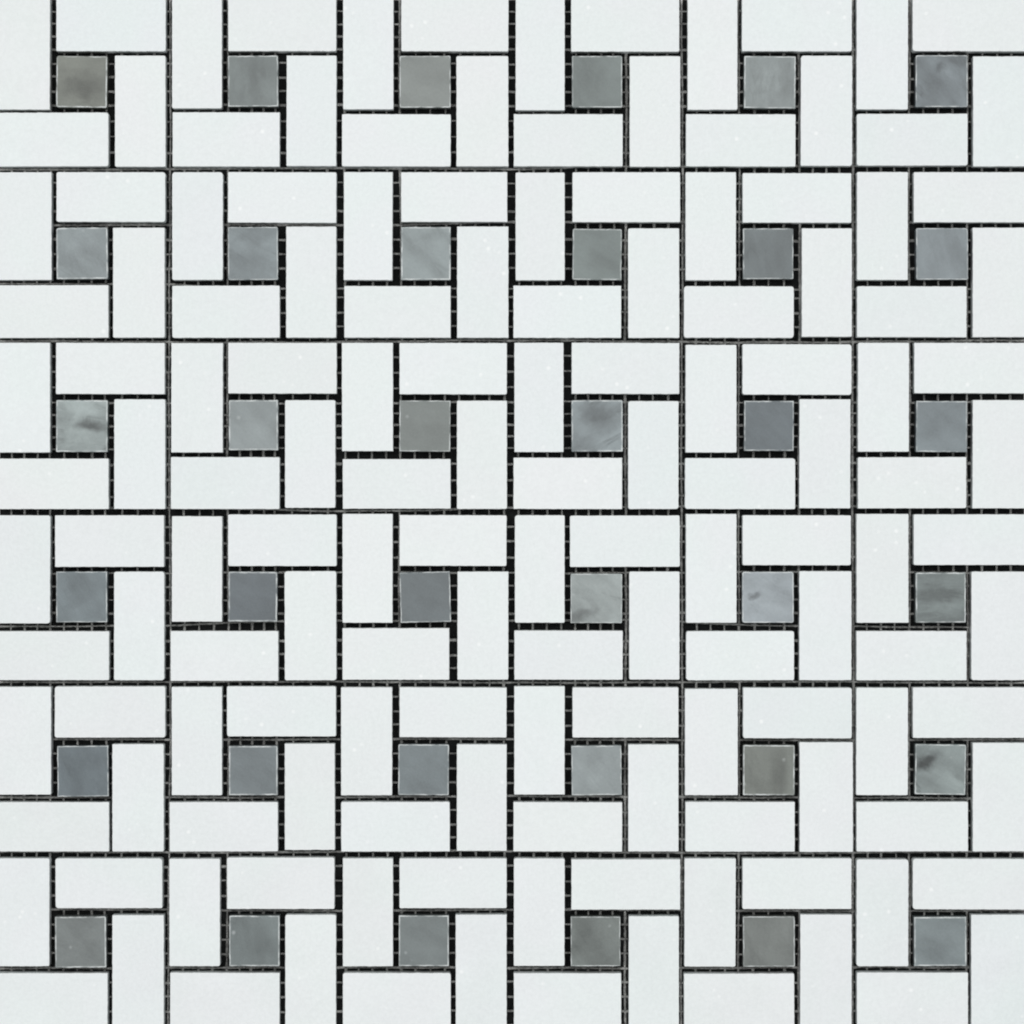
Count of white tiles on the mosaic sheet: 144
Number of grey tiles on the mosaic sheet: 36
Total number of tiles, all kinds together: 180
